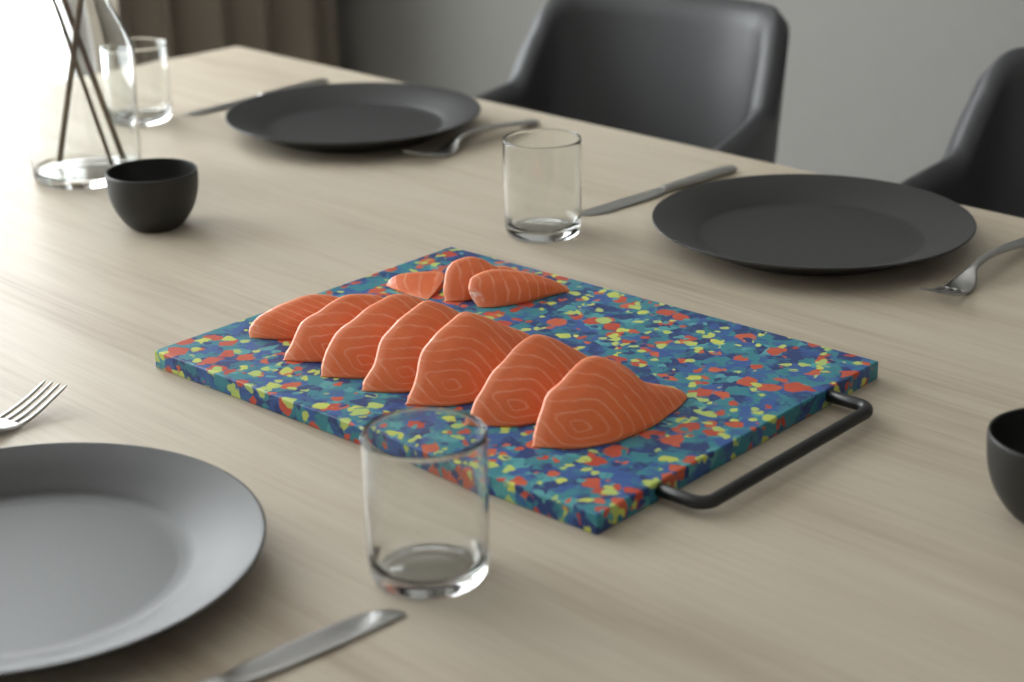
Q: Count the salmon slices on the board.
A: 10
